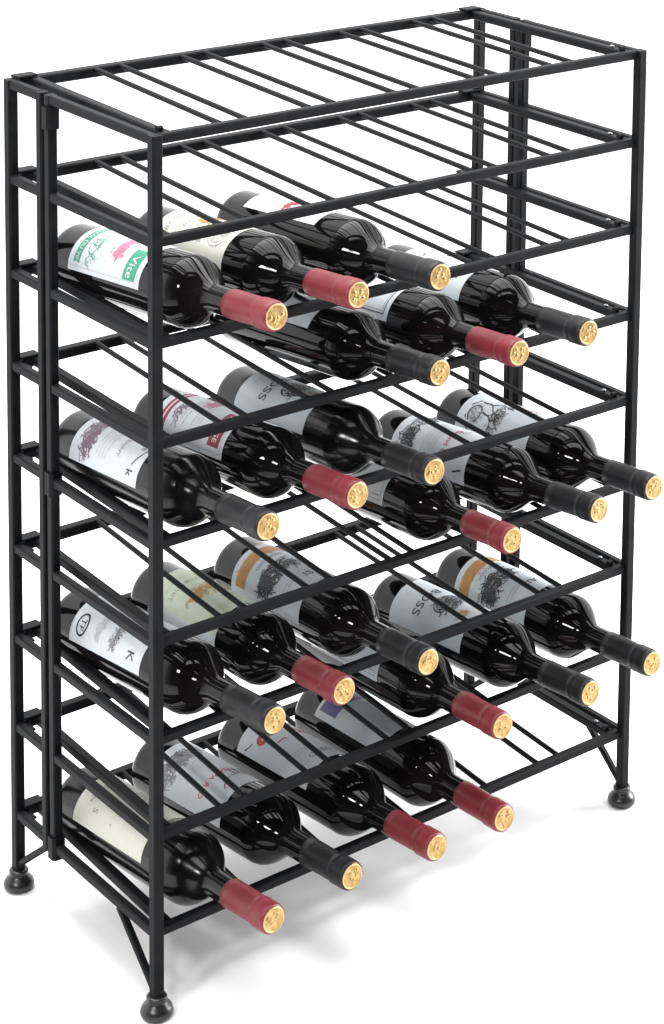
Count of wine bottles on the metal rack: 22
